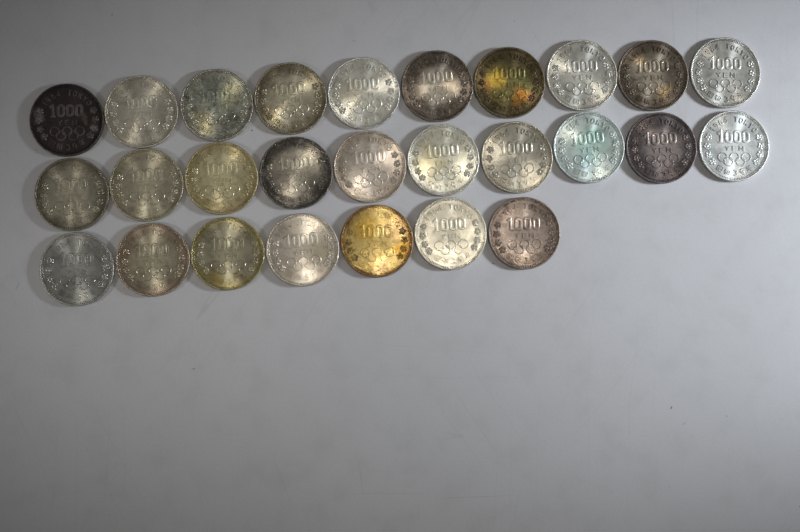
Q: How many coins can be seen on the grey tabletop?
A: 27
